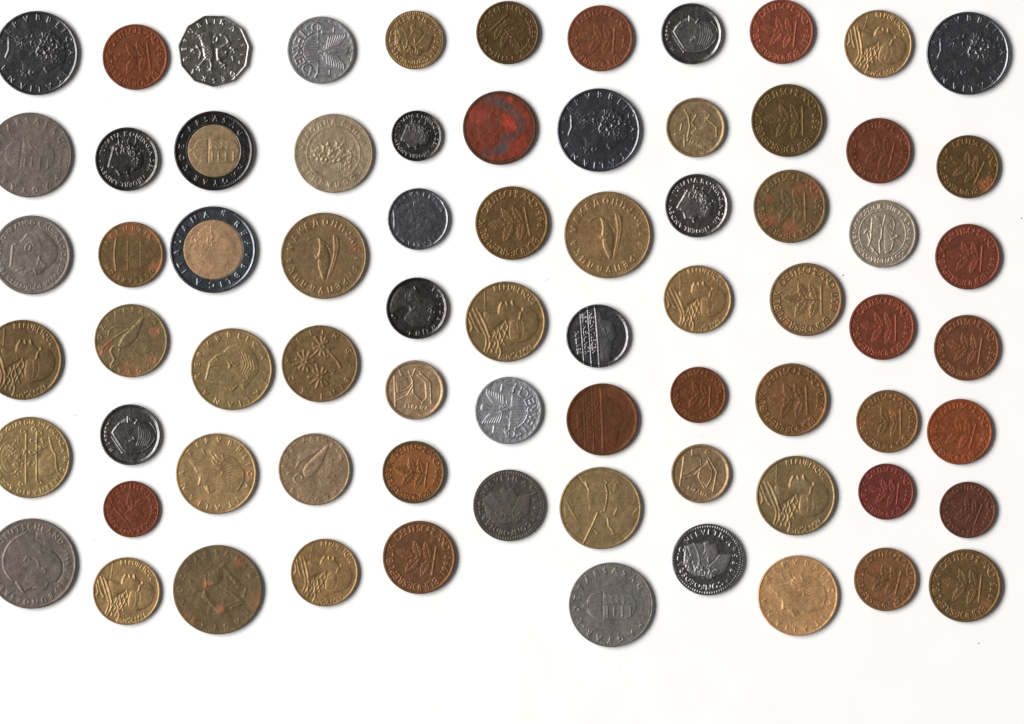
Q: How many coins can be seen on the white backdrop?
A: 73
